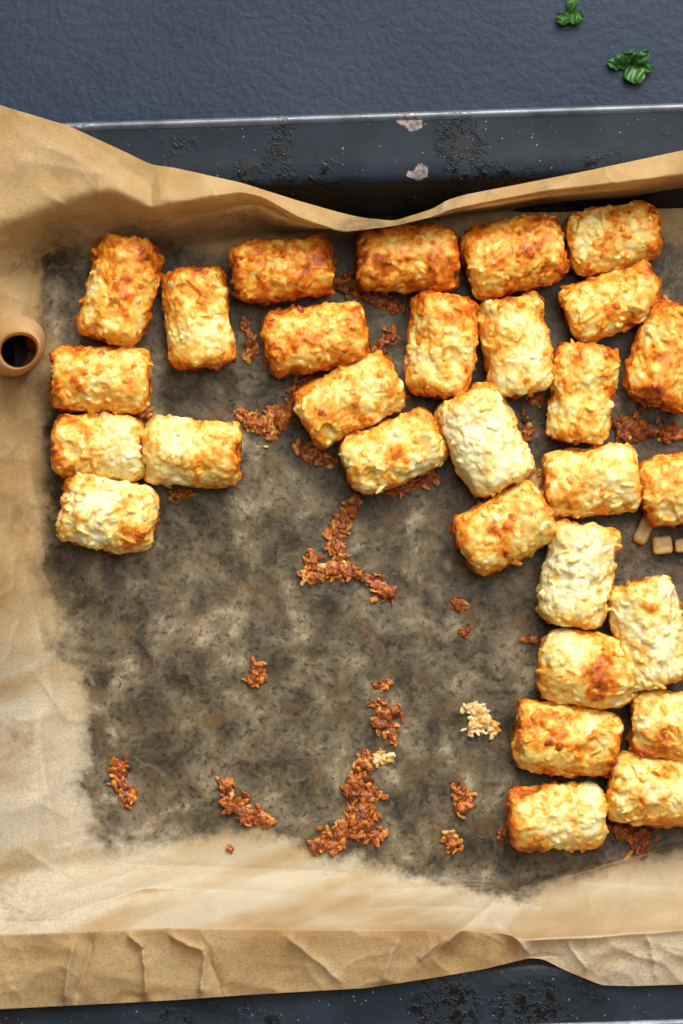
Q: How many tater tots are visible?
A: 29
